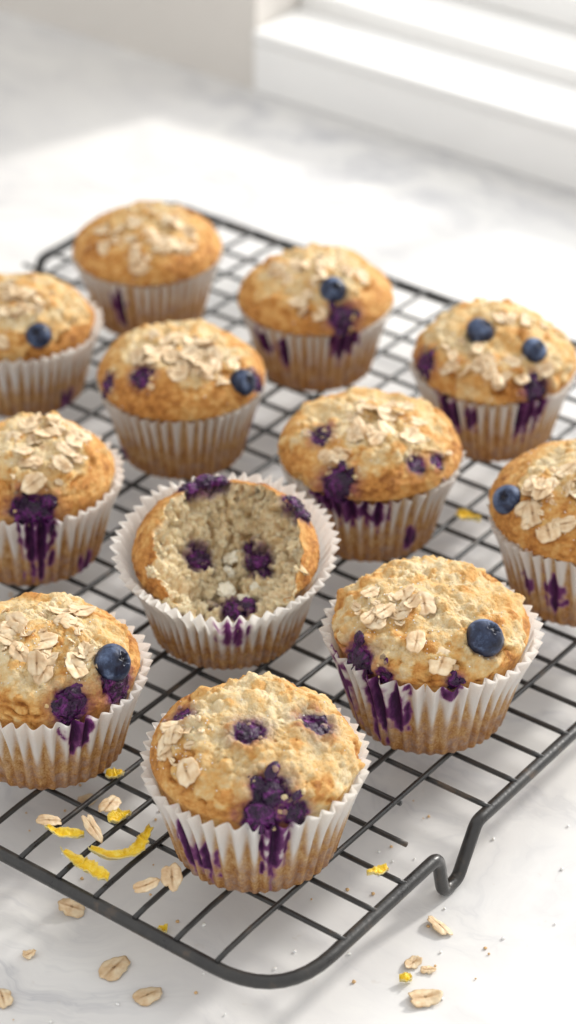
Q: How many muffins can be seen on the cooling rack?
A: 12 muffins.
